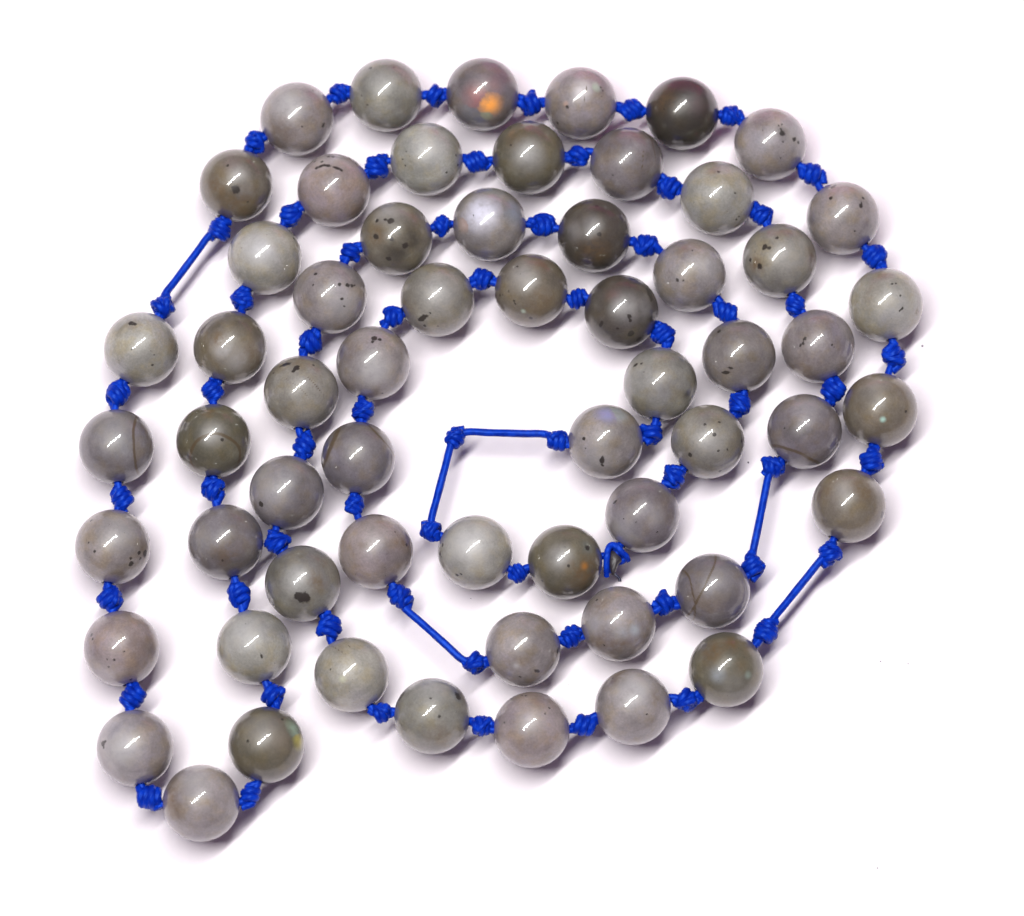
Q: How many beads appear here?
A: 60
